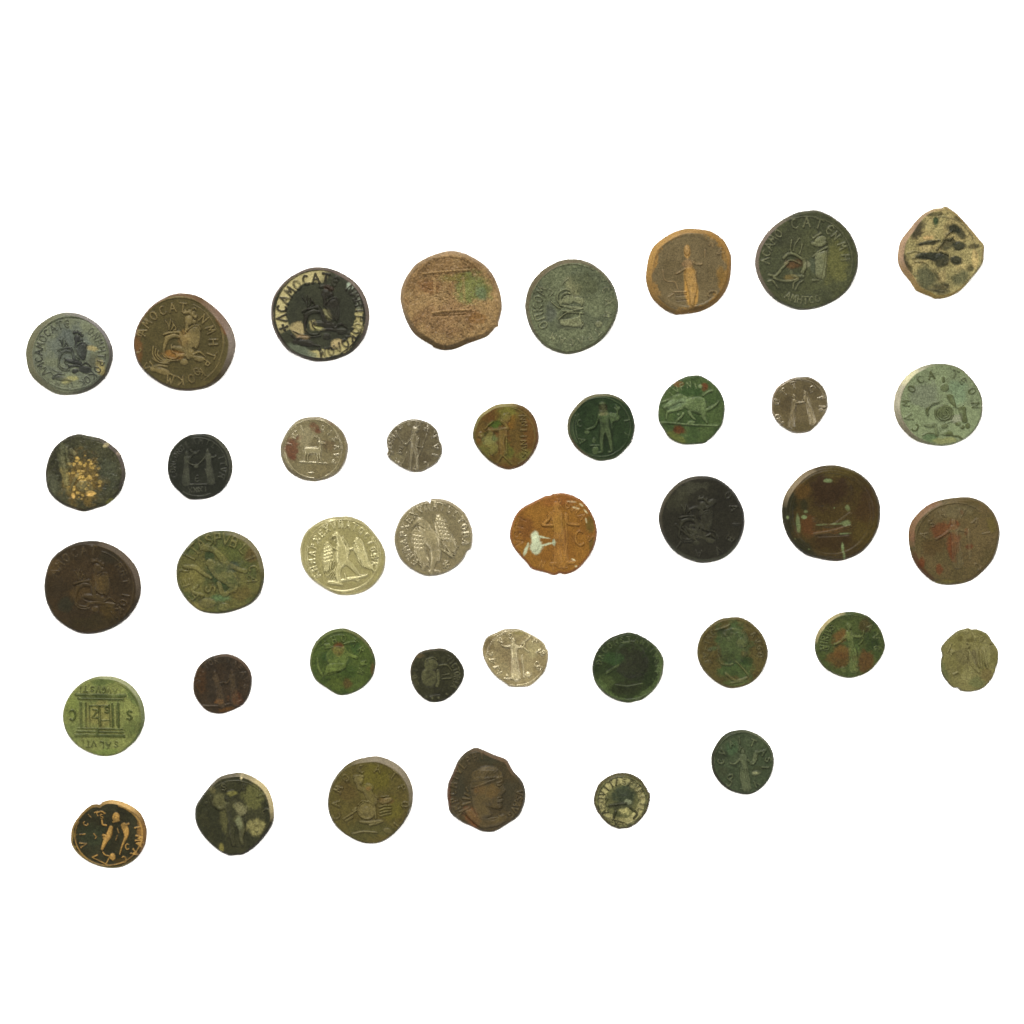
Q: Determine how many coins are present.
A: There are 40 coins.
